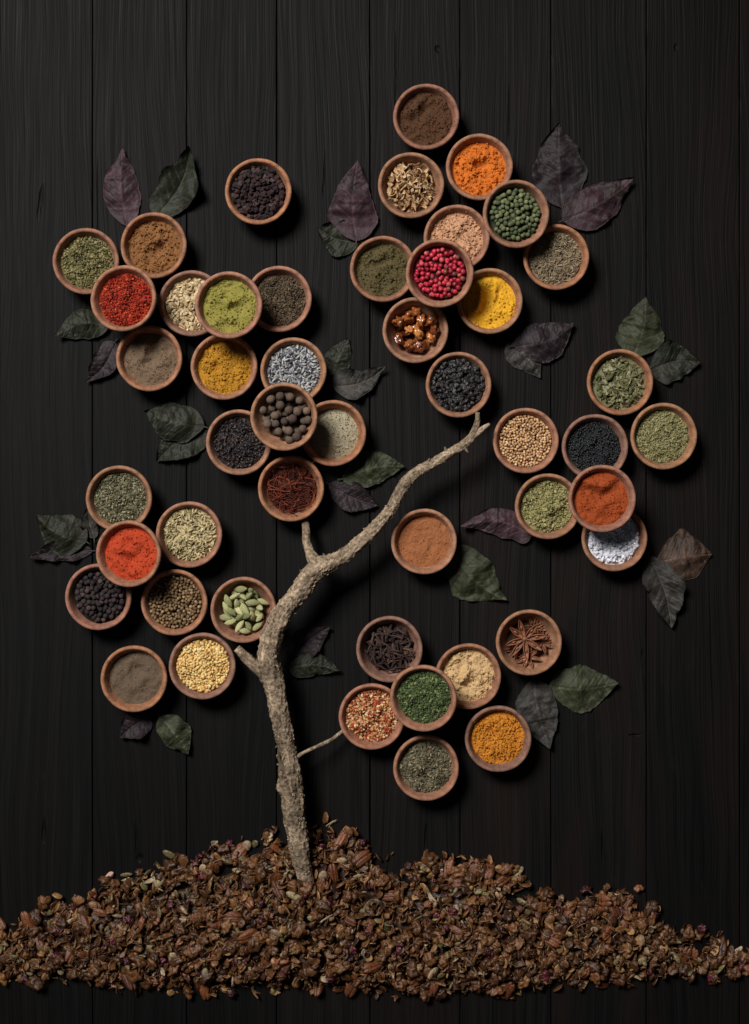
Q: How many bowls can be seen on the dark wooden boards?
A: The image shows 48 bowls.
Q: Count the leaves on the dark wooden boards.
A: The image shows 31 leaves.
